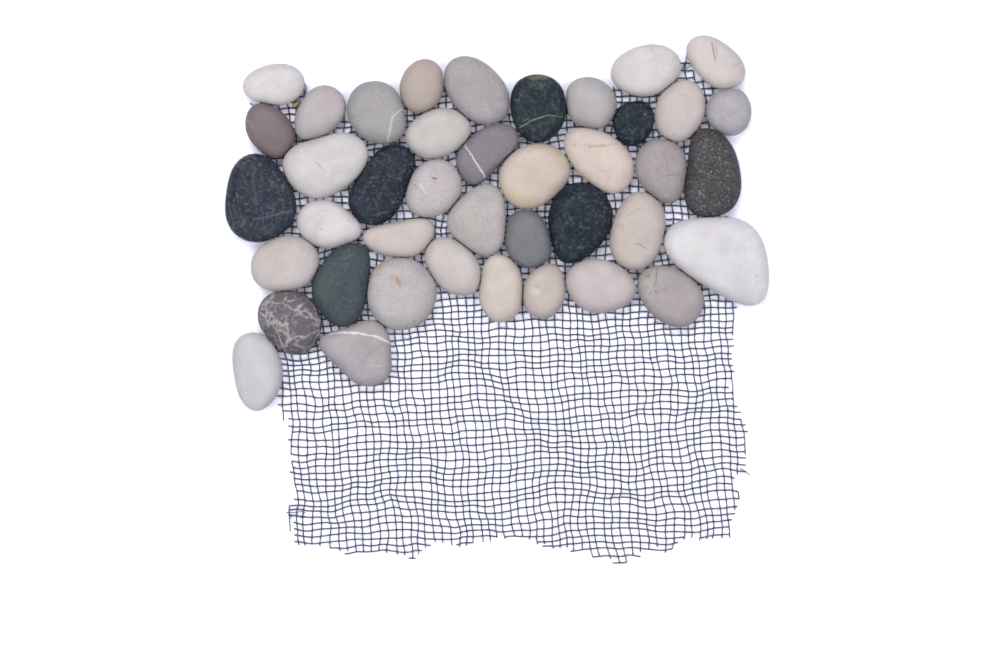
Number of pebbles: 41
